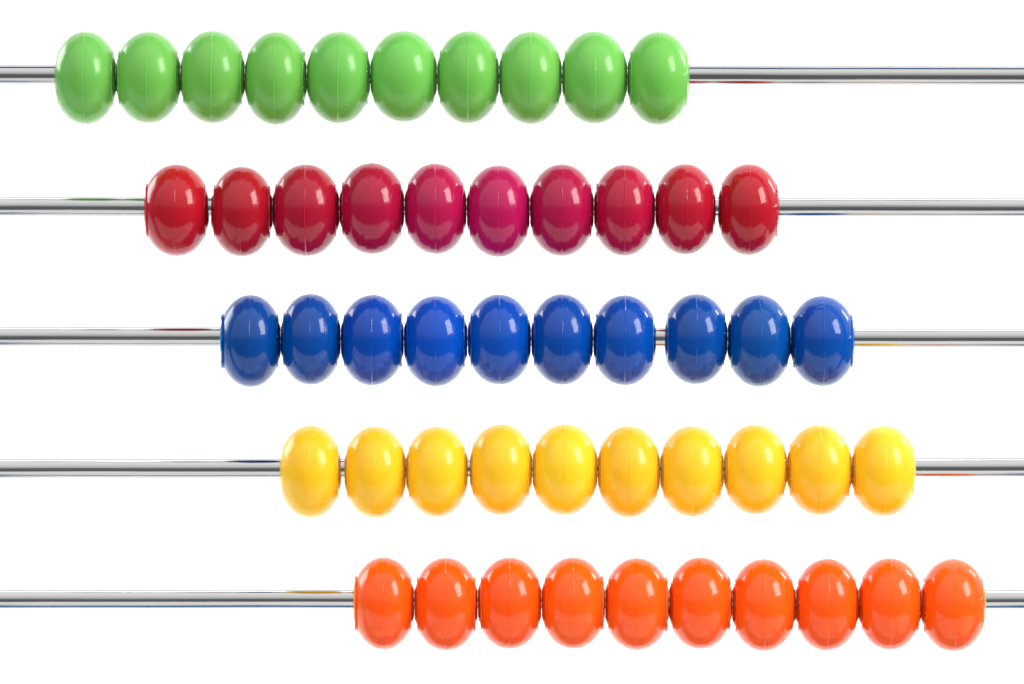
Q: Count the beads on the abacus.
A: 50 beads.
